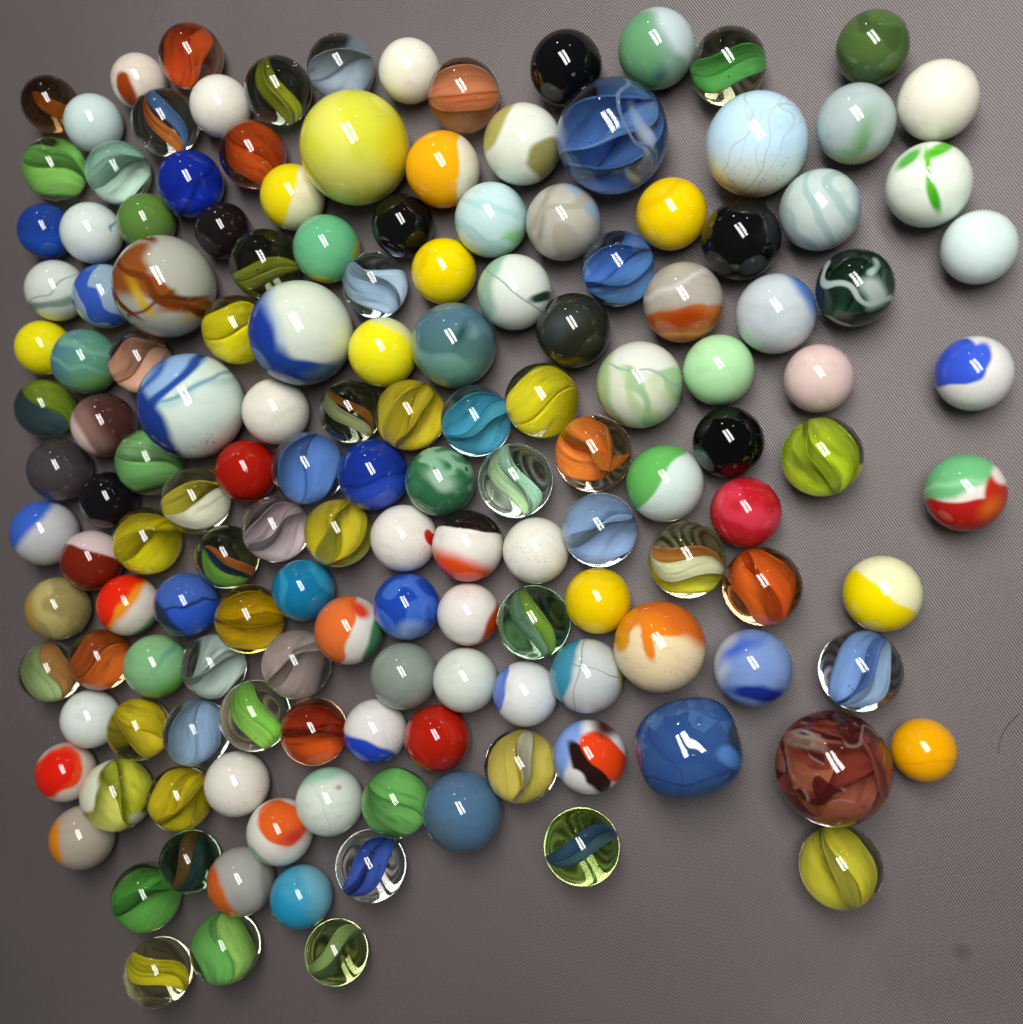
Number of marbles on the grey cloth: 151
